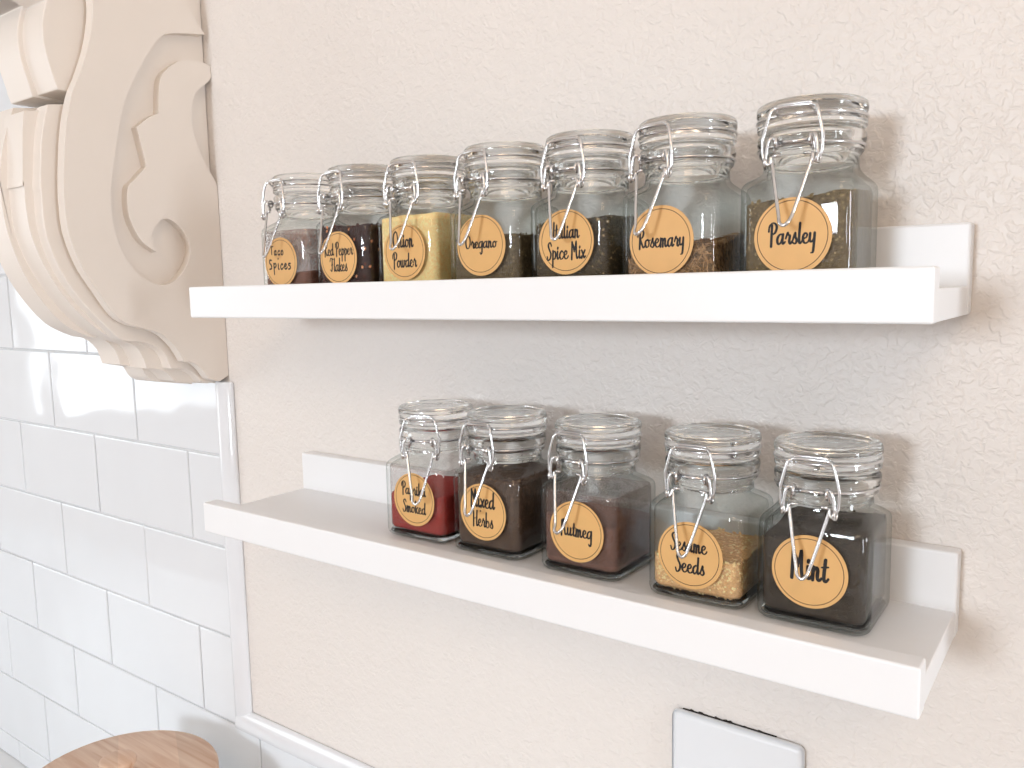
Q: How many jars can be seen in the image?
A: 12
